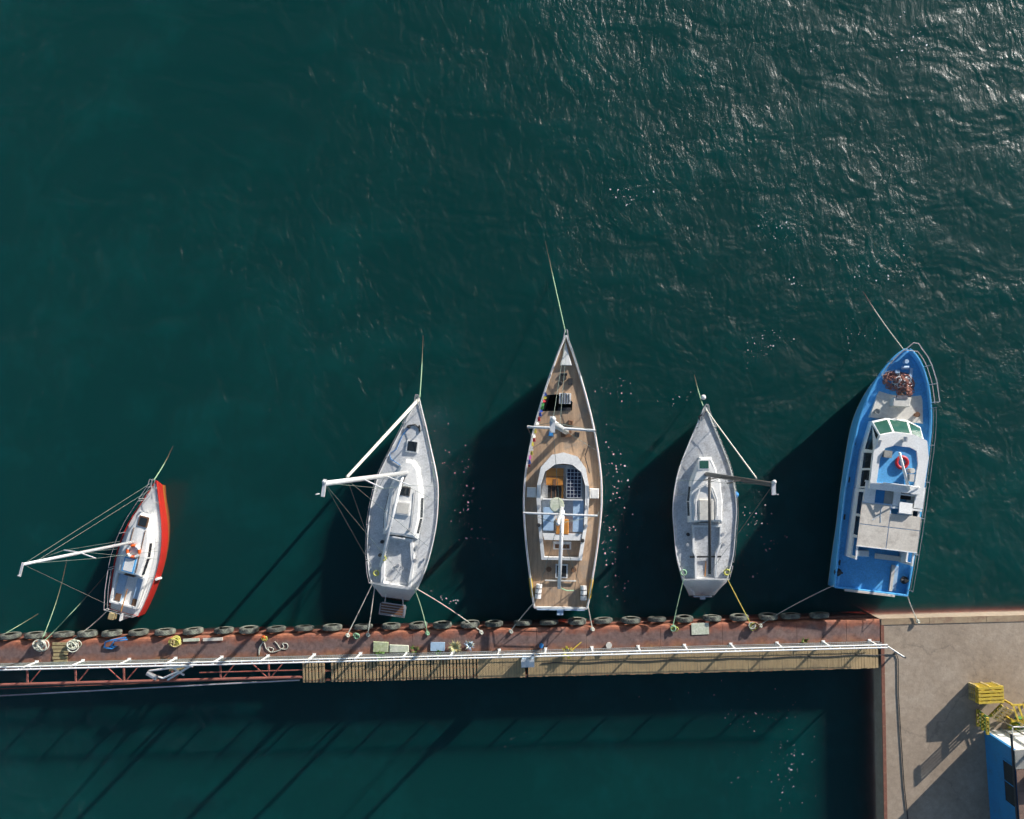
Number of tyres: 31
